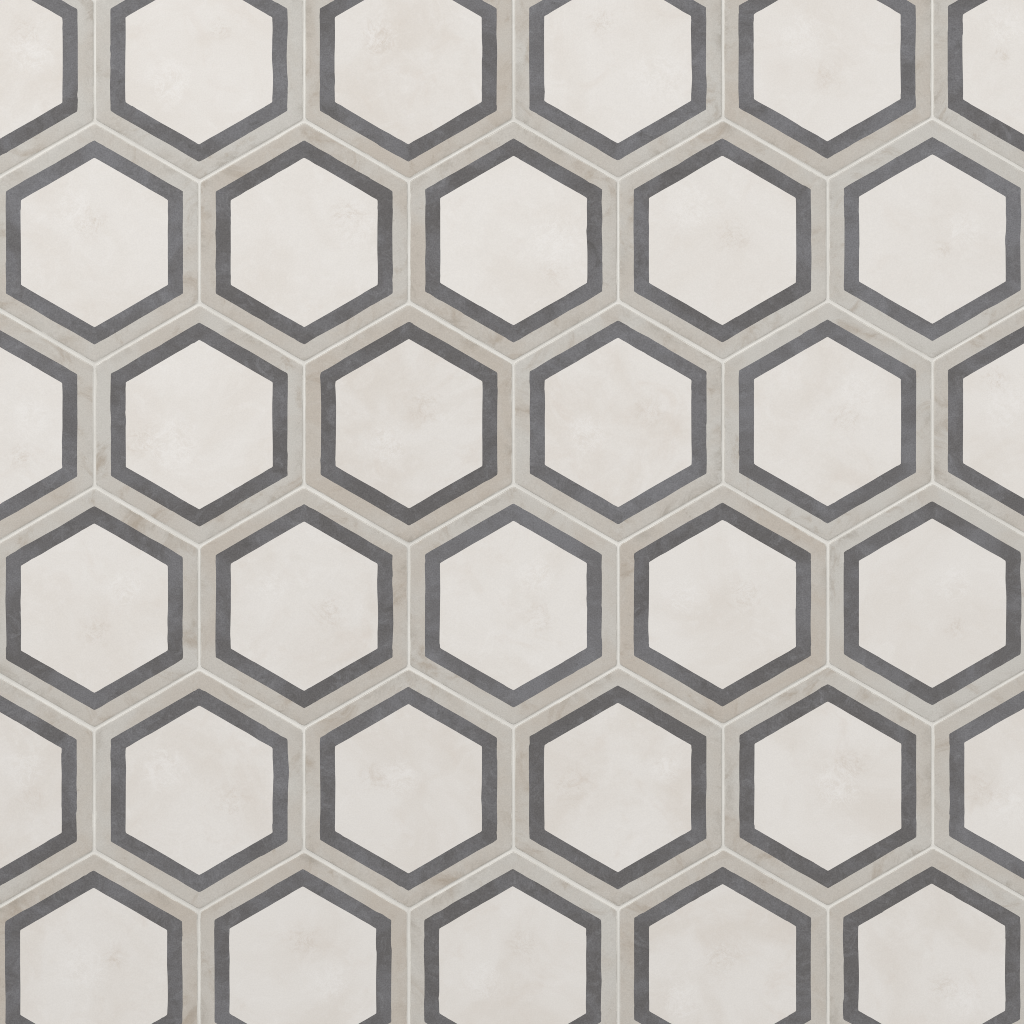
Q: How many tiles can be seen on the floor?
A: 33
